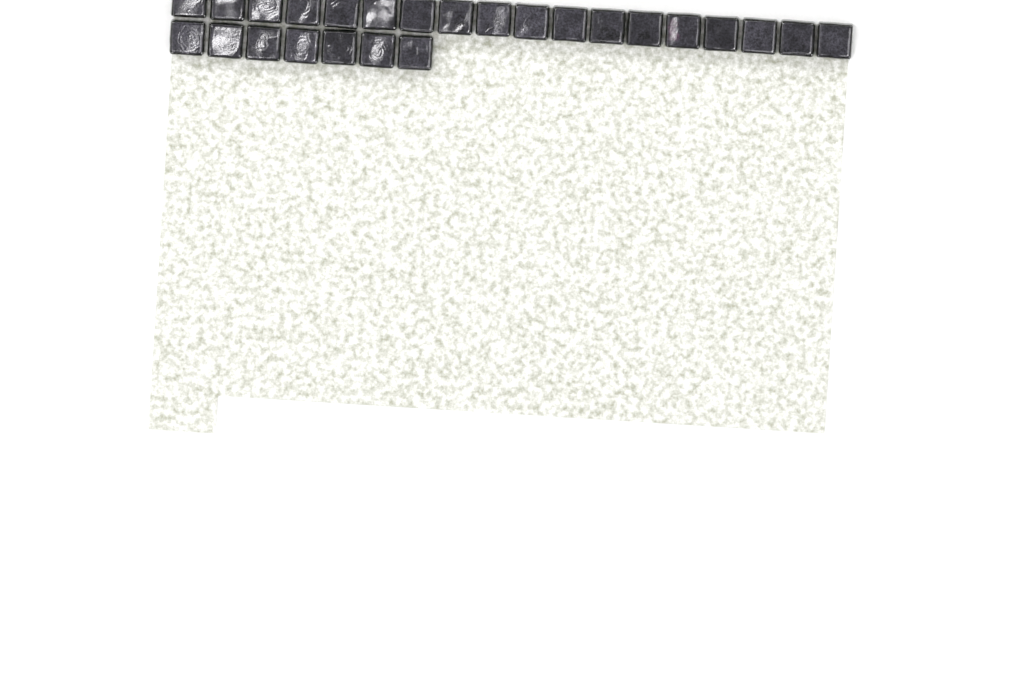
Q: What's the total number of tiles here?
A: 25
